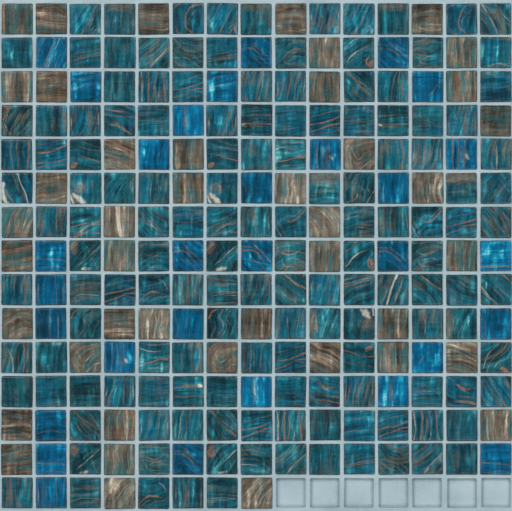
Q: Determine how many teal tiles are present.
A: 145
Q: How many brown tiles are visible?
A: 43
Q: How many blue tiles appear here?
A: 30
